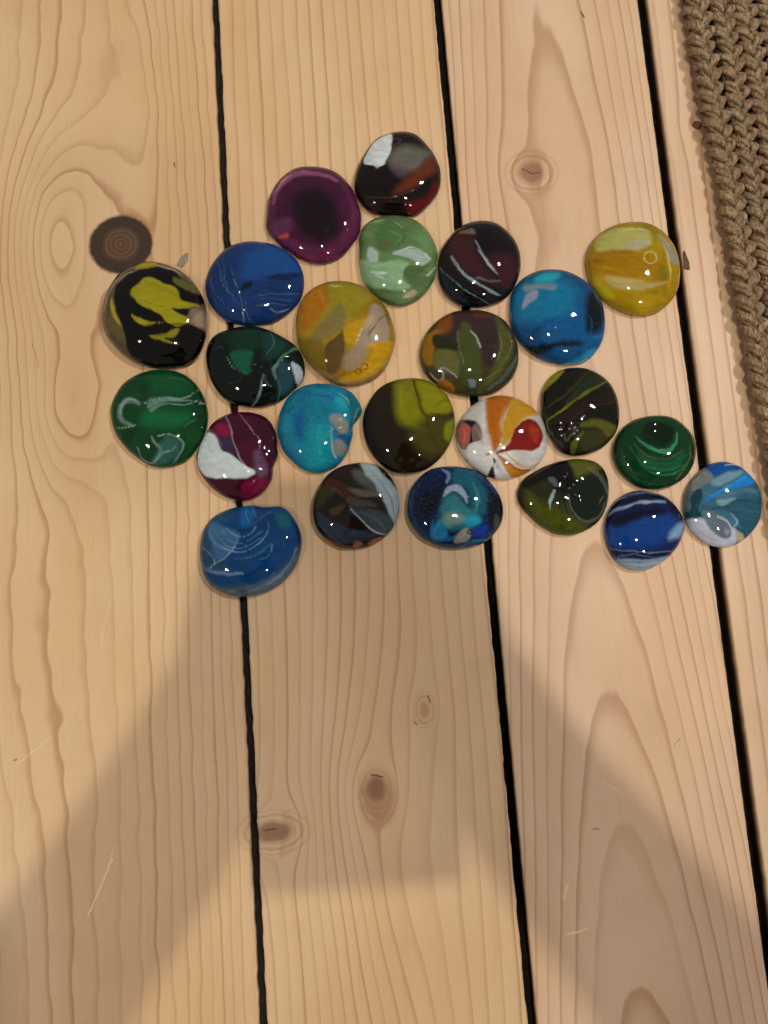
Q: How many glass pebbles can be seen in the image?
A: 24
